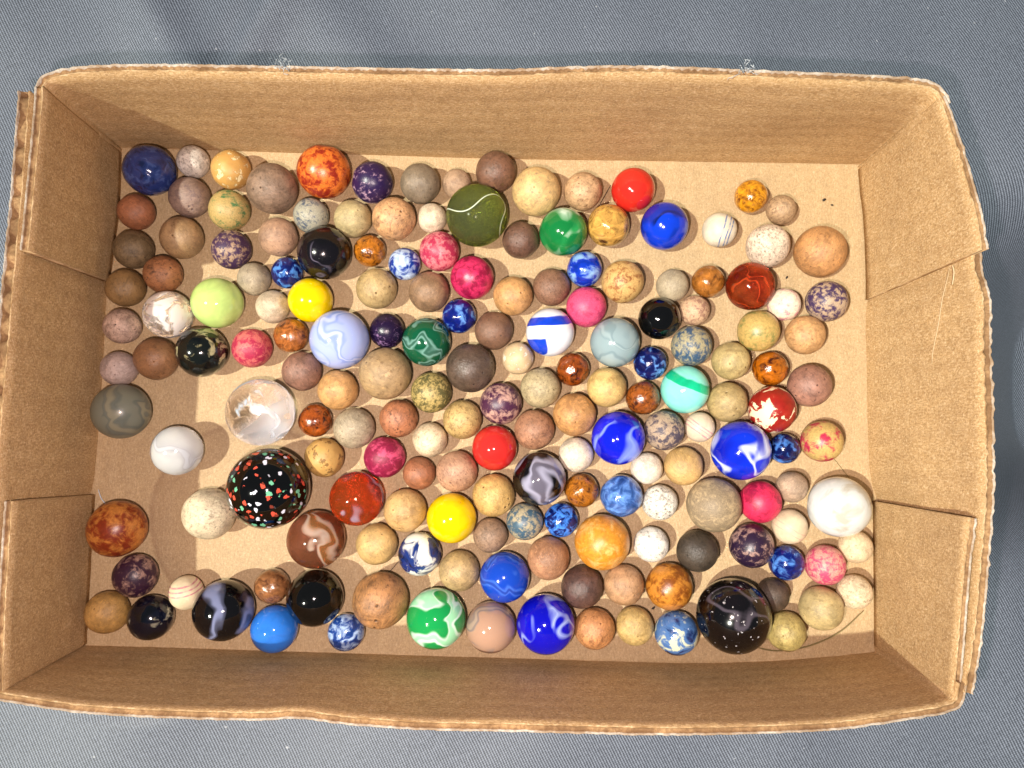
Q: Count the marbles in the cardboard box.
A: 174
